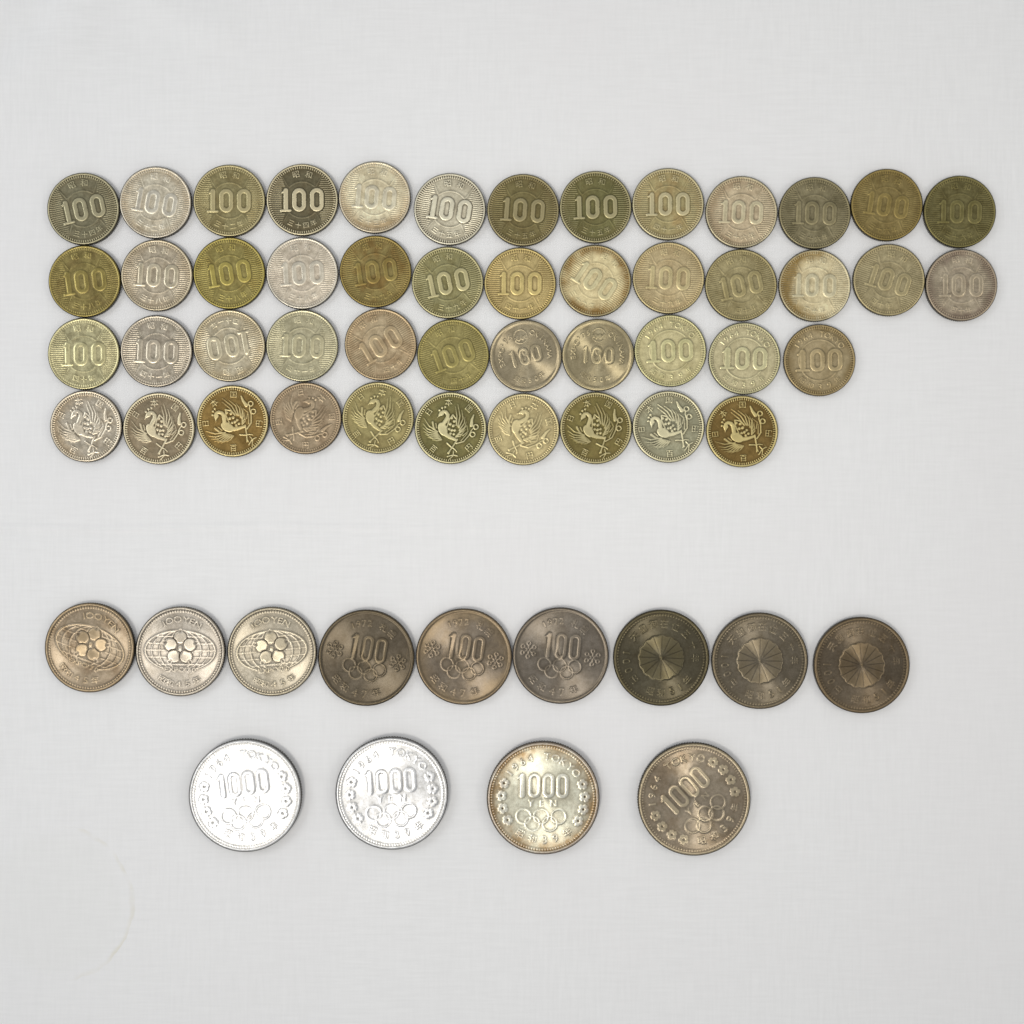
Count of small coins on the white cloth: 47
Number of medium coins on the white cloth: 9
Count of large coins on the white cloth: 4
